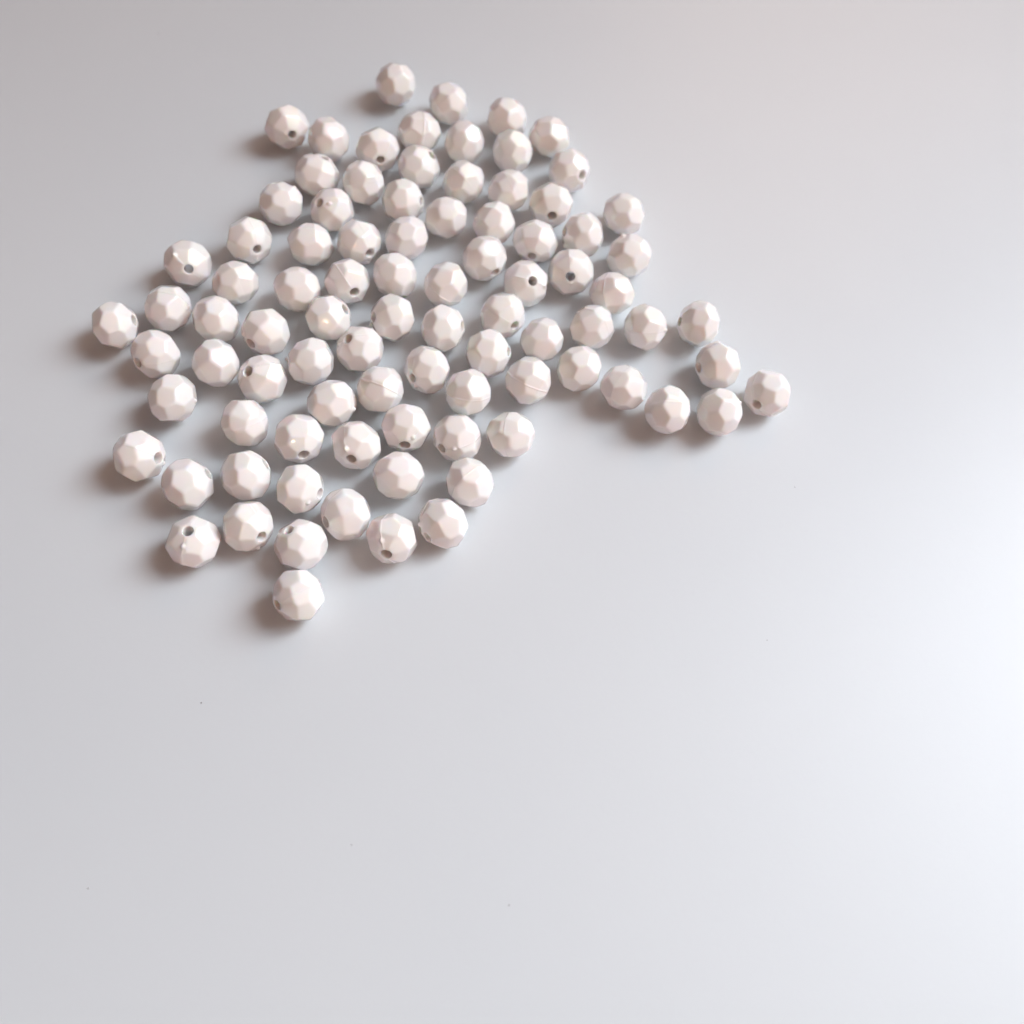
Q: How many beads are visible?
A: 89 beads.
